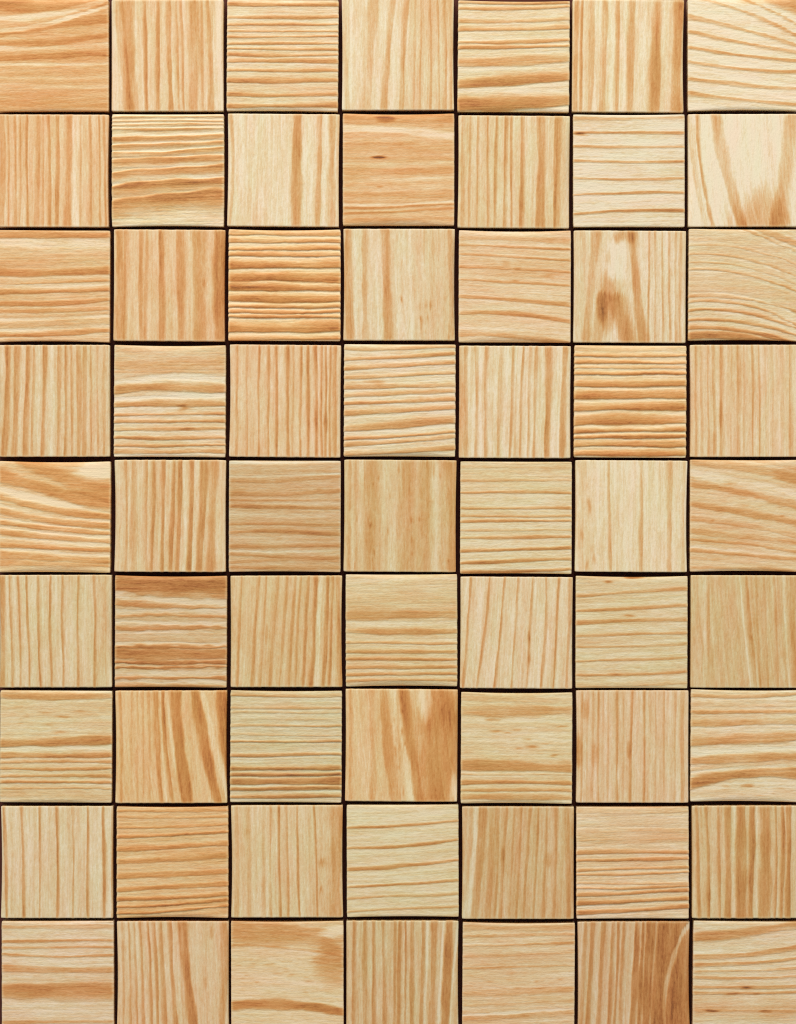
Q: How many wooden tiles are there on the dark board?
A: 63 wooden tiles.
